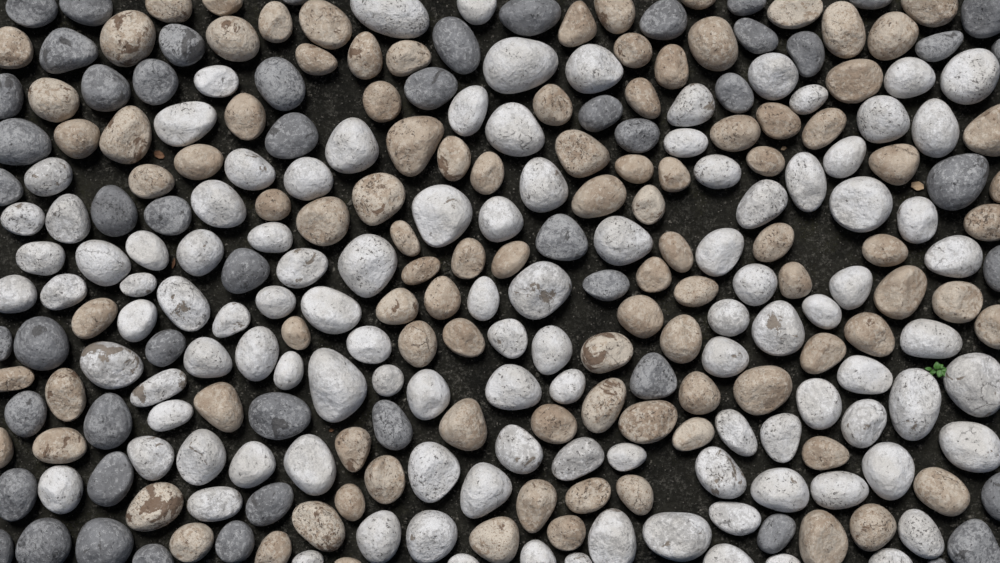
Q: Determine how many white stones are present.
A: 109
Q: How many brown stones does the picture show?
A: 102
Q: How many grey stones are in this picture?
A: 53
